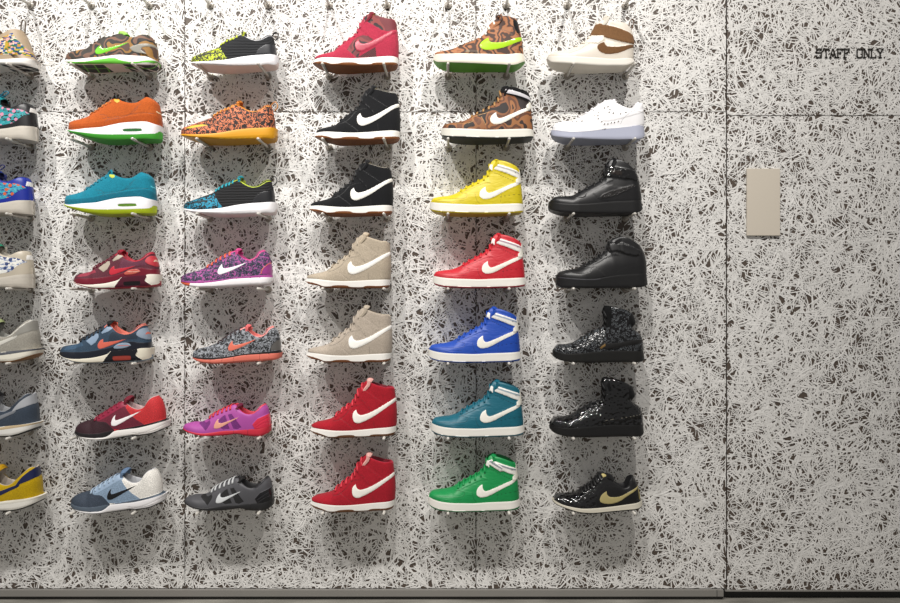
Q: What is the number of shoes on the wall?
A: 42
